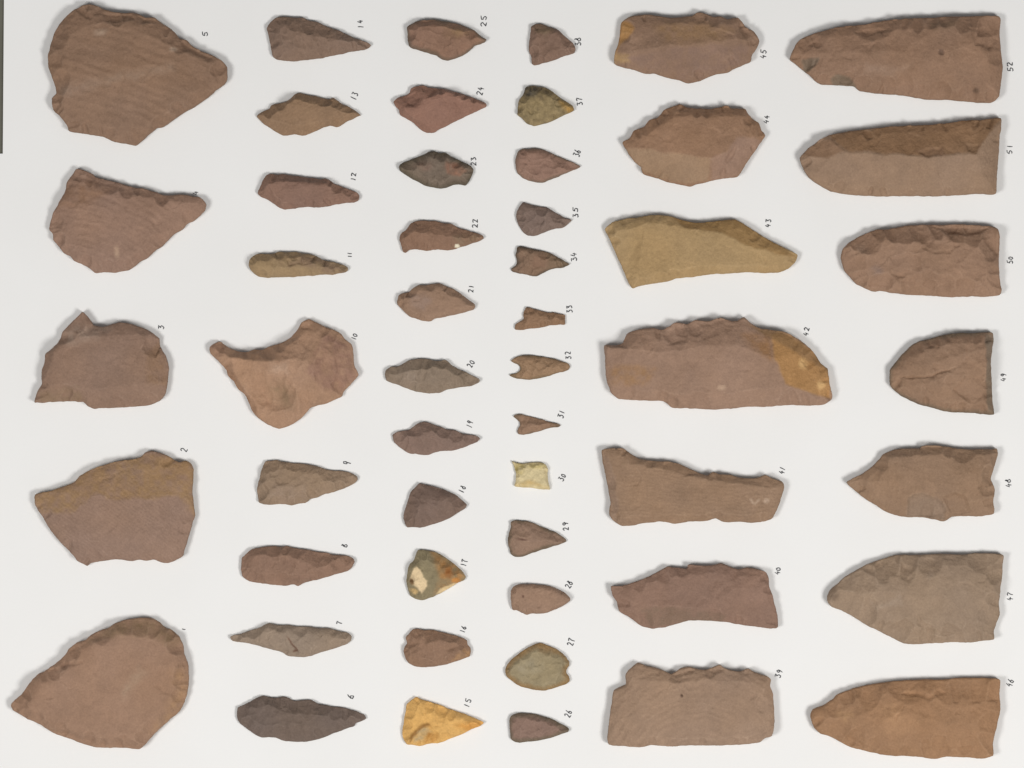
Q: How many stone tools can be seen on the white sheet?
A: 52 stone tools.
